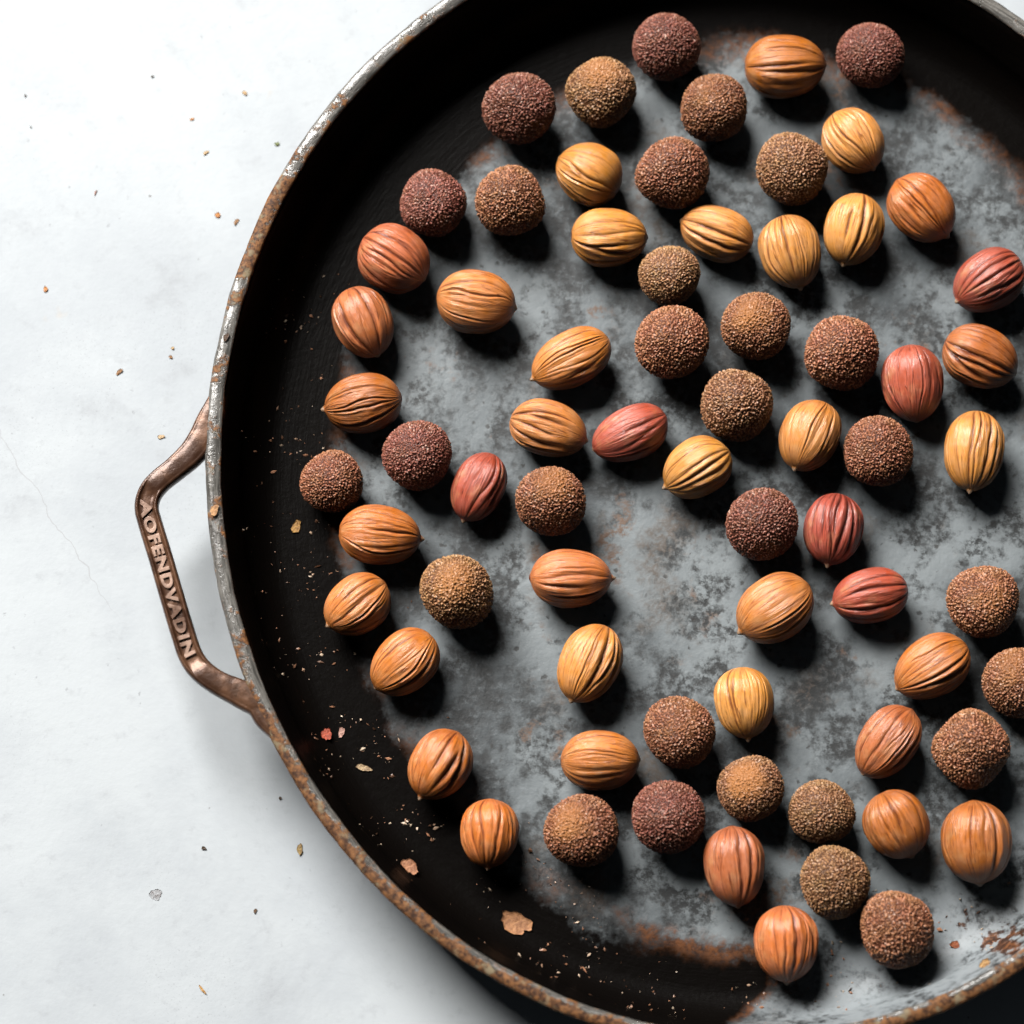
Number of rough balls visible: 30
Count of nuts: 40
